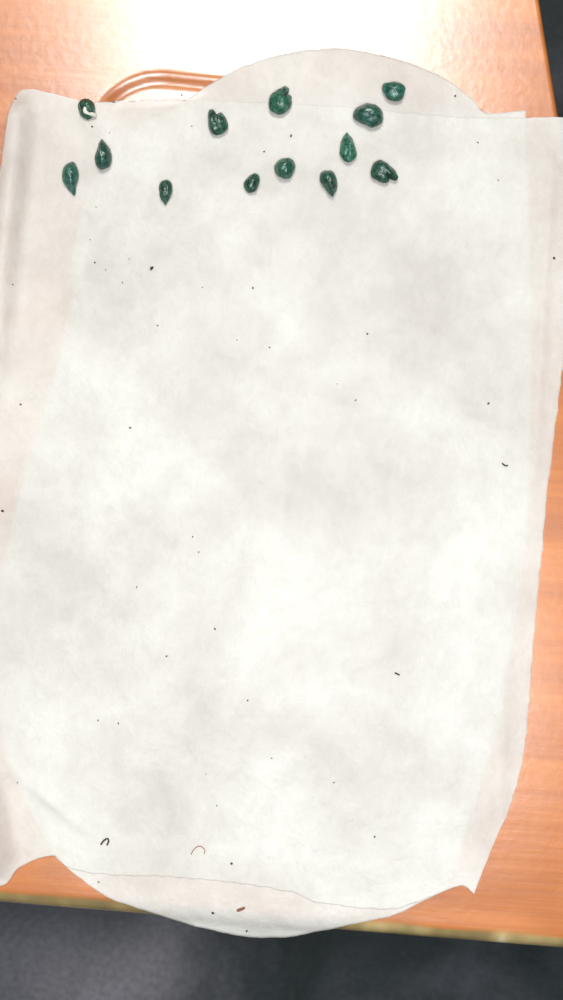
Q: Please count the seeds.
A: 13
